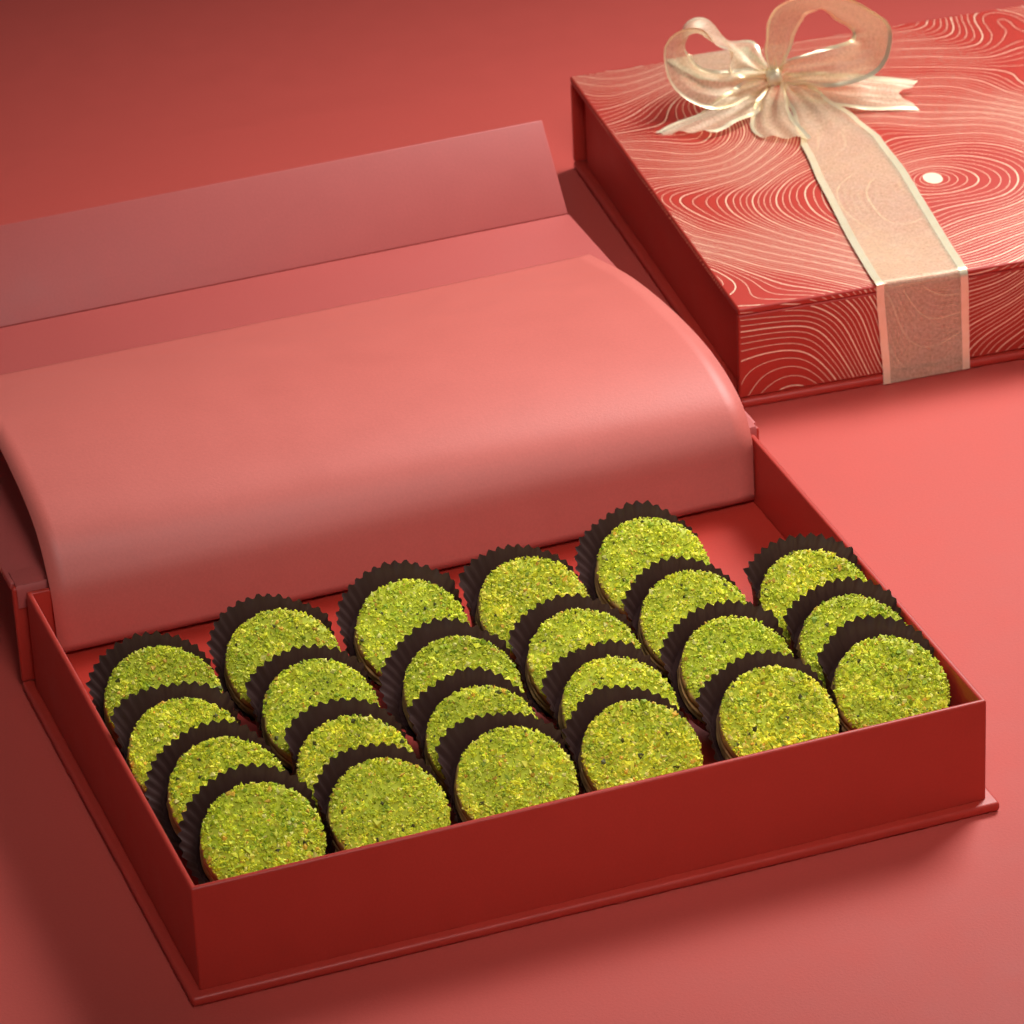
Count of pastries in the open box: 23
